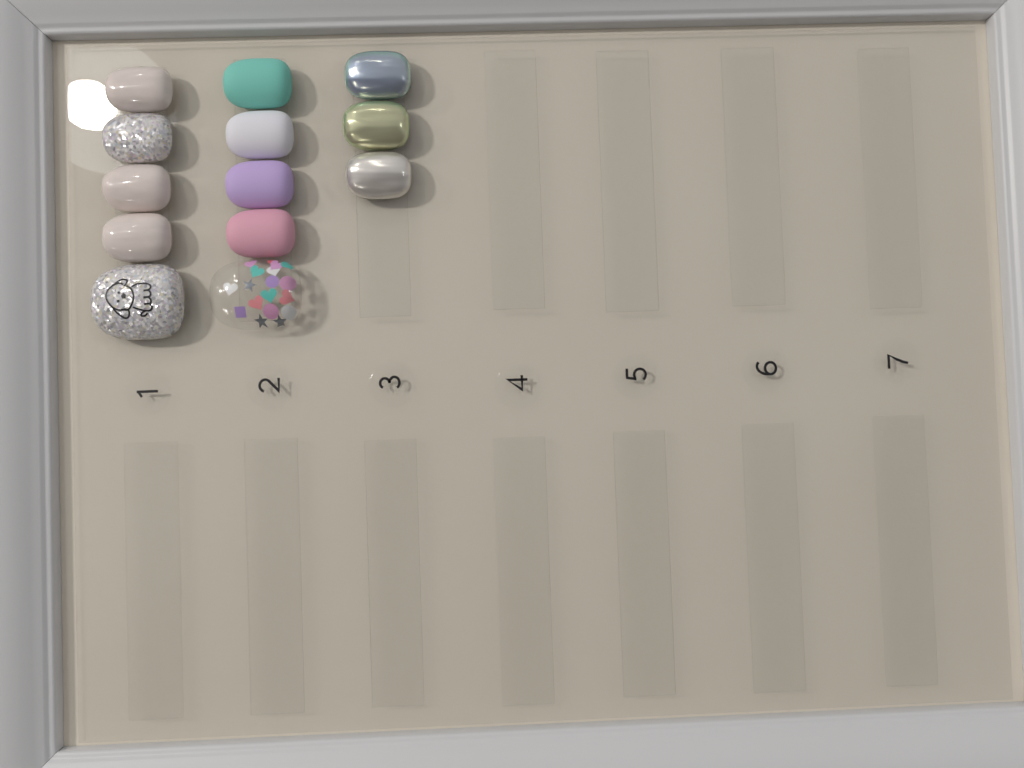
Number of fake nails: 13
